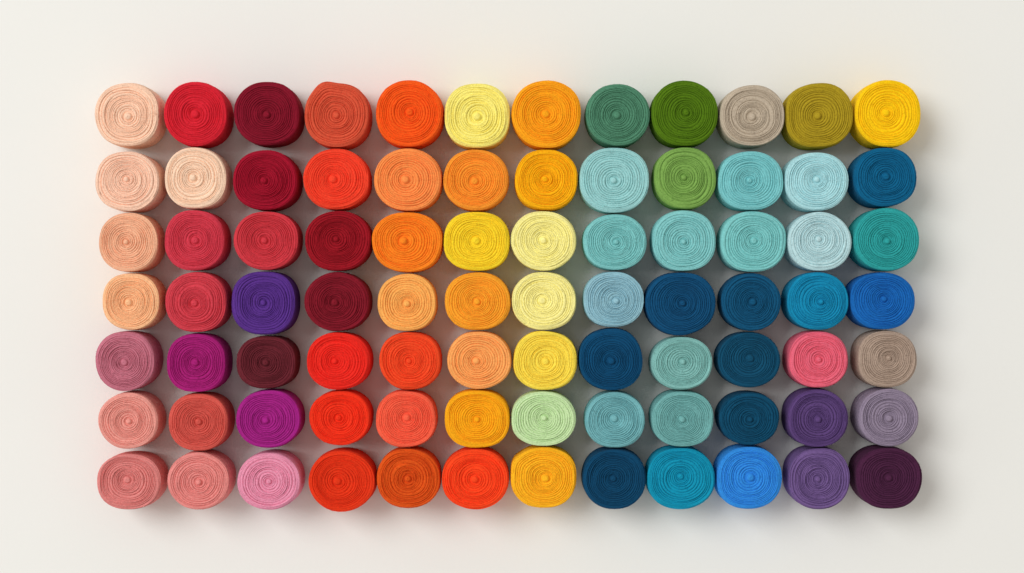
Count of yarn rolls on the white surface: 84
